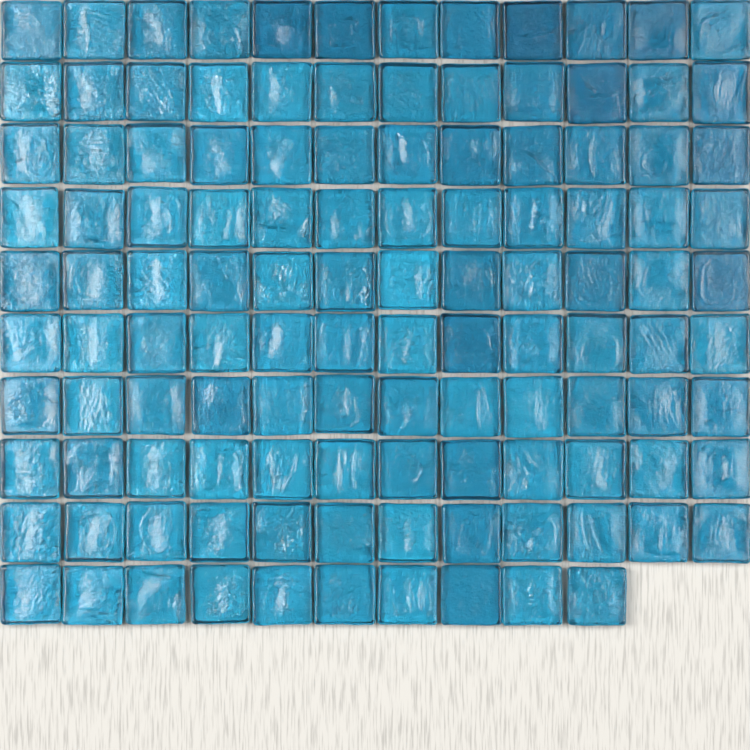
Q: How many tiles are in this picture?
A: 118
